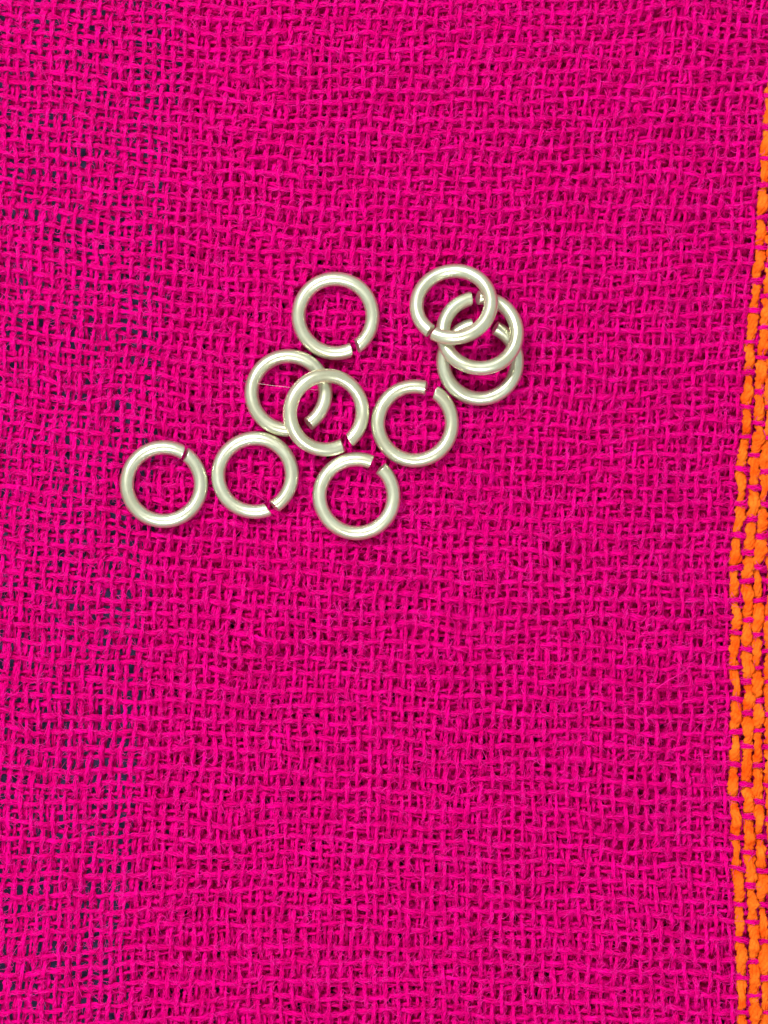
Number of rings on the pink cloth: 10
